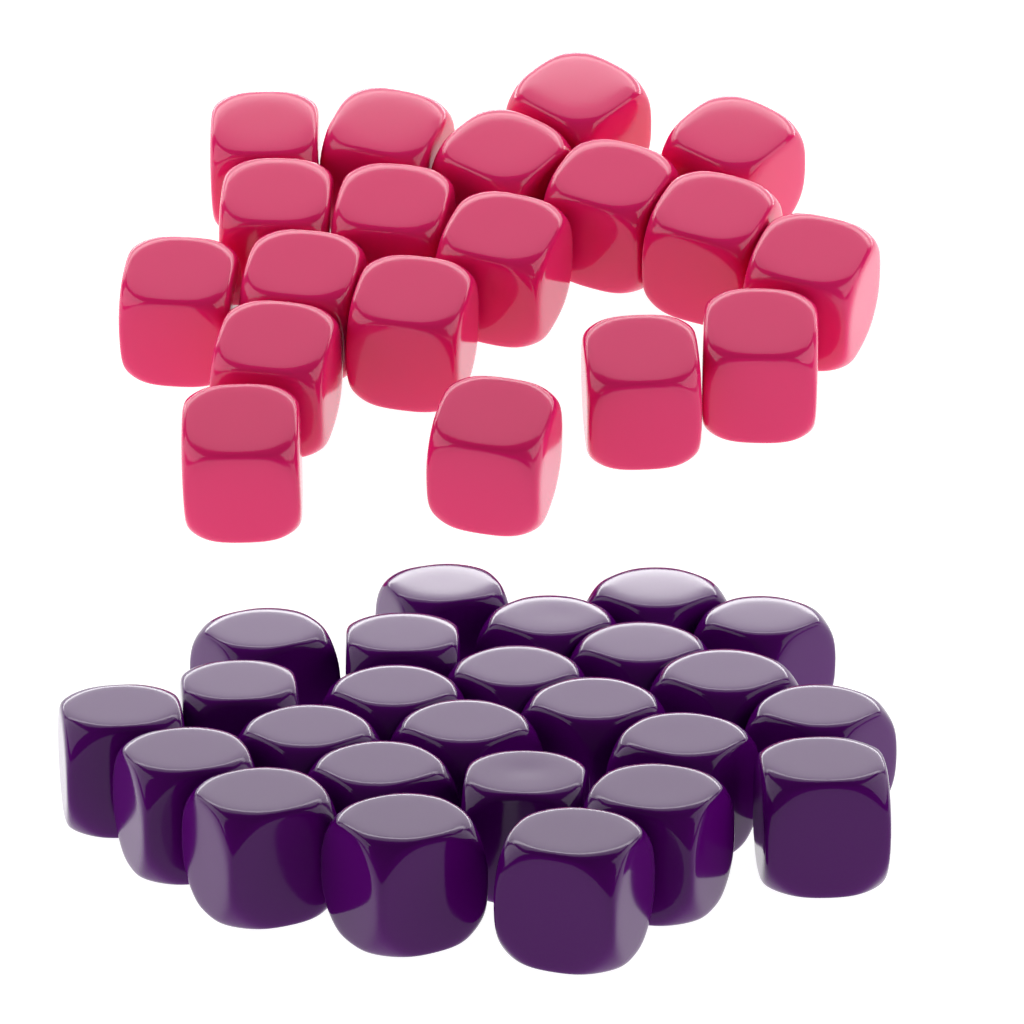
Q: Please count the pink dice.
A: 19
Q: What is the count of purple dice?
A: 25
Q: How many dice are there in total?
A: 44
